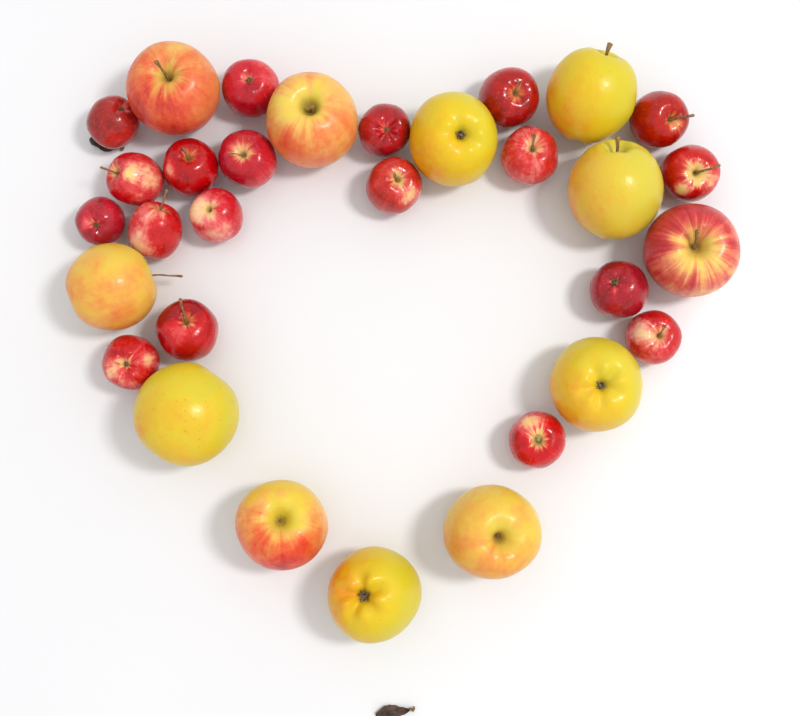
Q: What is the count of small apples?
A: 19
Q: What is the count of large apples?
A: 12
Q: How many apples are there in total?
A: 31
